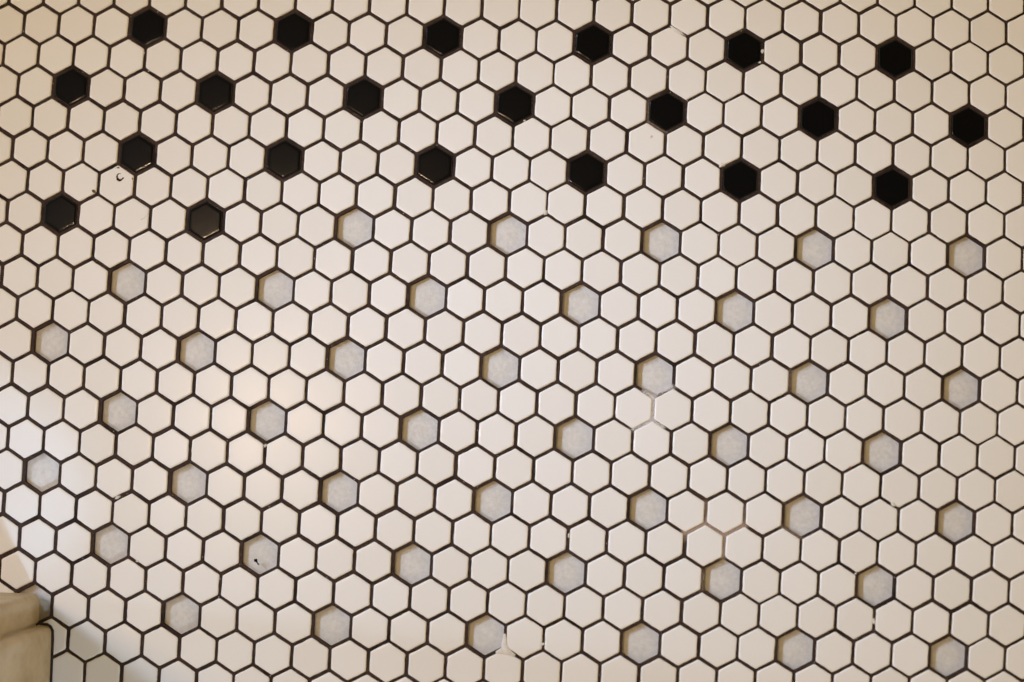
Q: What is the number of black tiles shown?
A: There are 21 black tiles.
